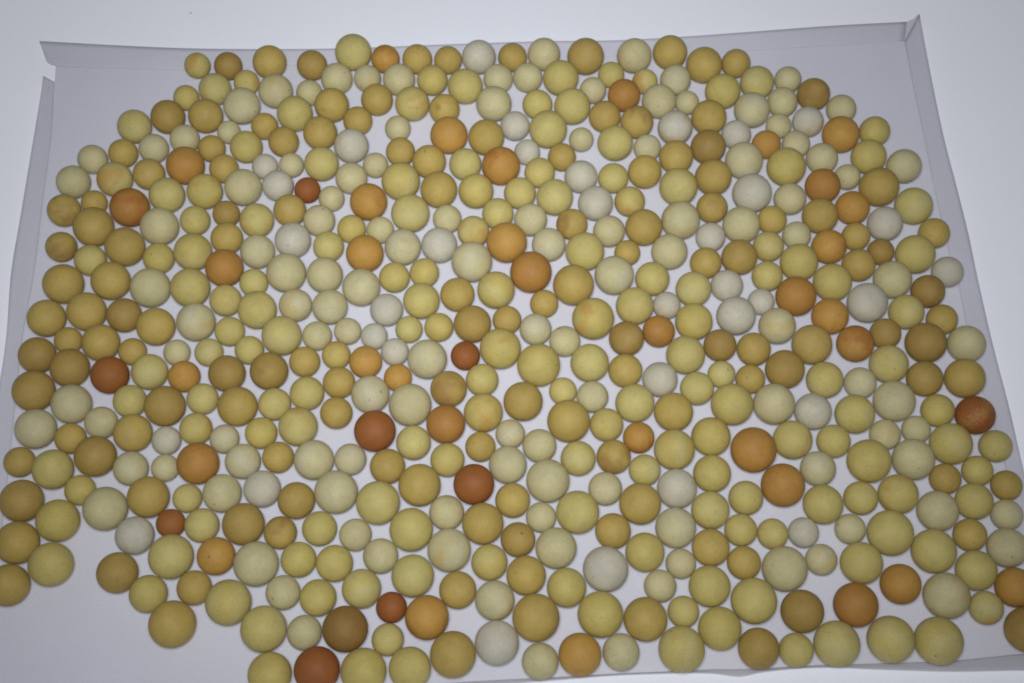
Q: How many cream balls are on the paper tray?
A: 153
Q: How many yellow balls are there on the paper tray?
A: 160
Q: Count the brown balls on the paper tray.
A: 136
